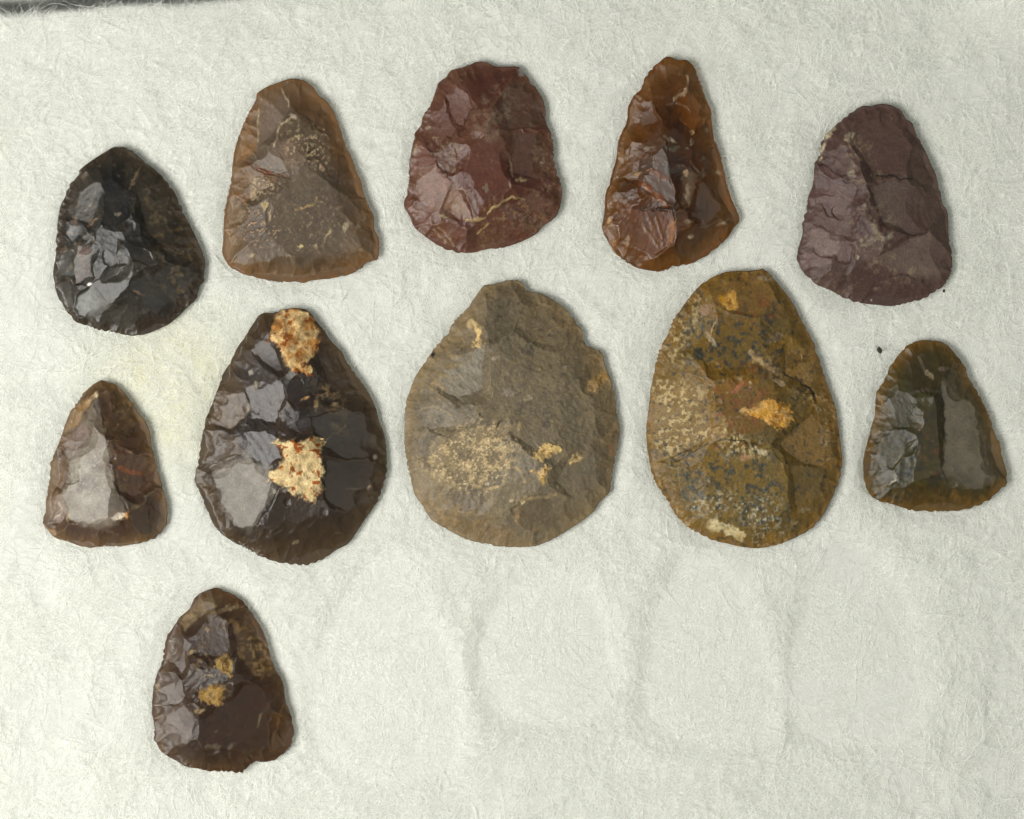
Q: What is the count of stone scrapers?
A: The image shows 11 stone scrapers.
